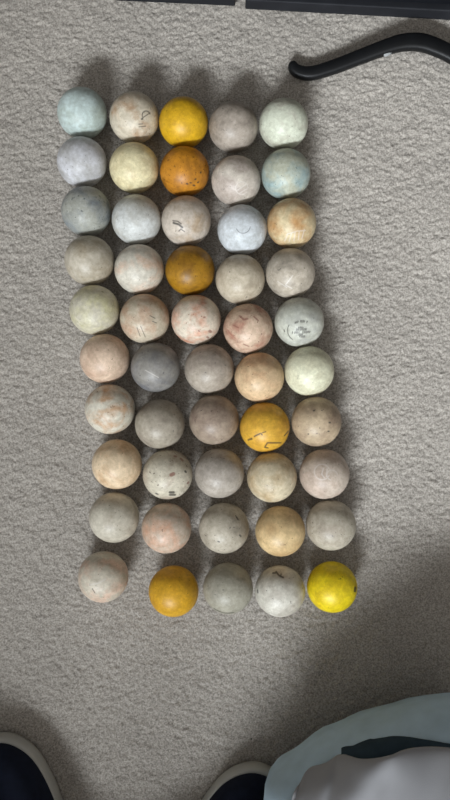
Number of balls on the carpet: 50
